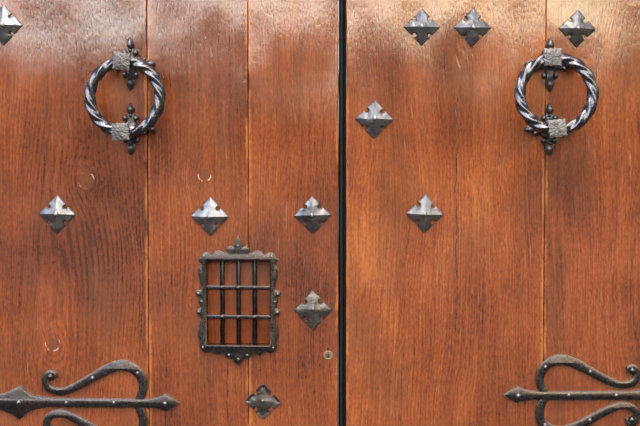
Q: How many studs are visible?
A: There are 11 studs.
